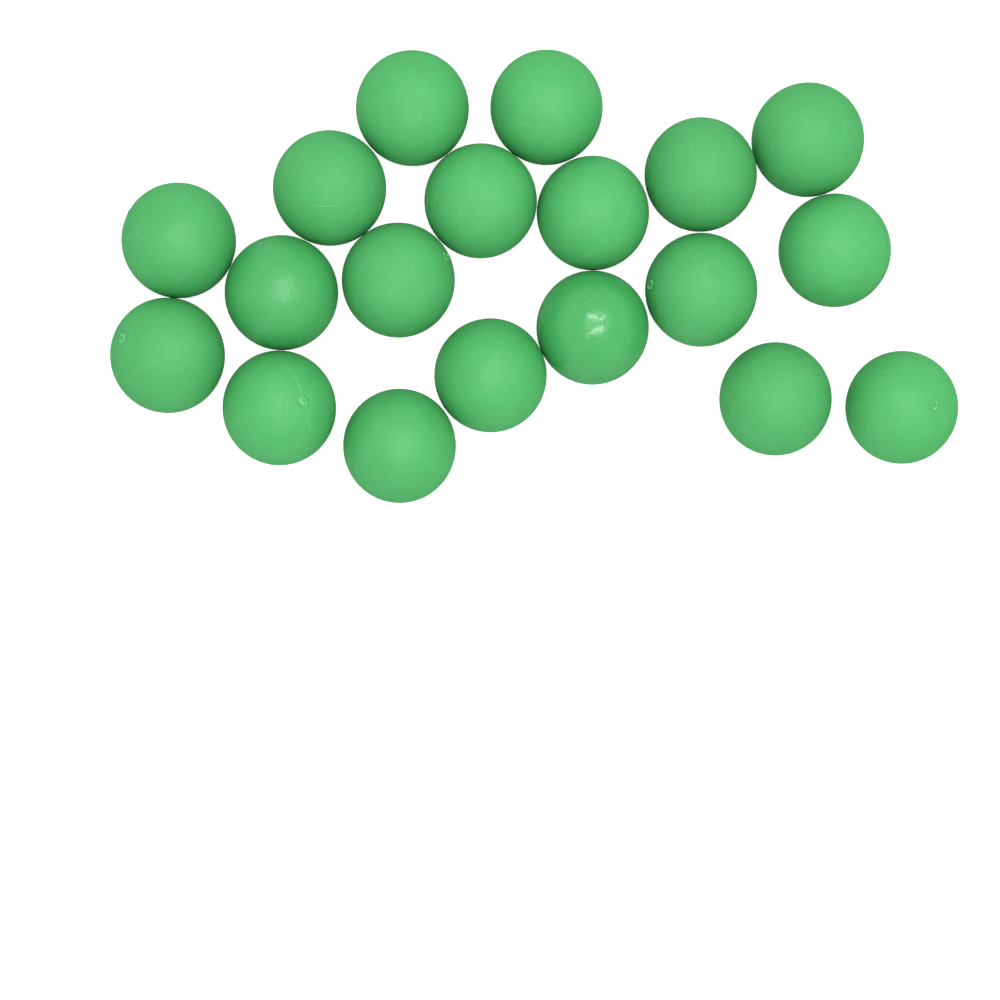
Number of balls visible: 19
